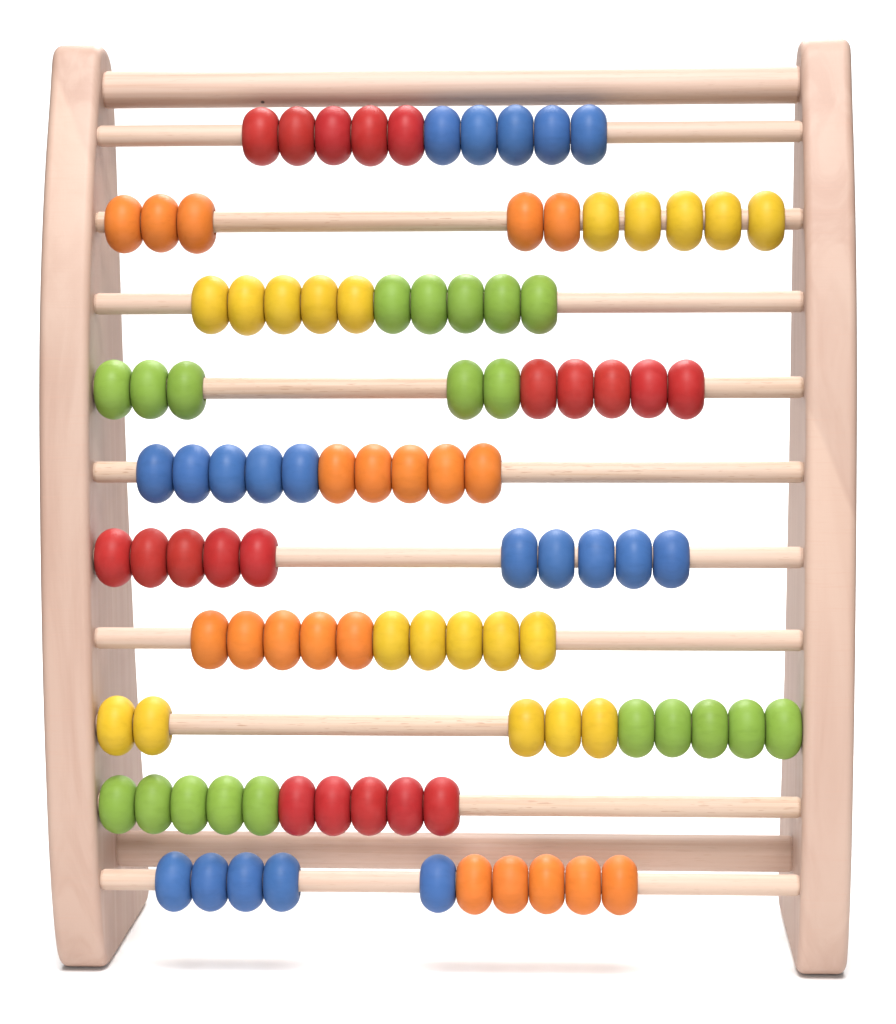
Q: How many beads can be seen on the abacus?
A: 100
